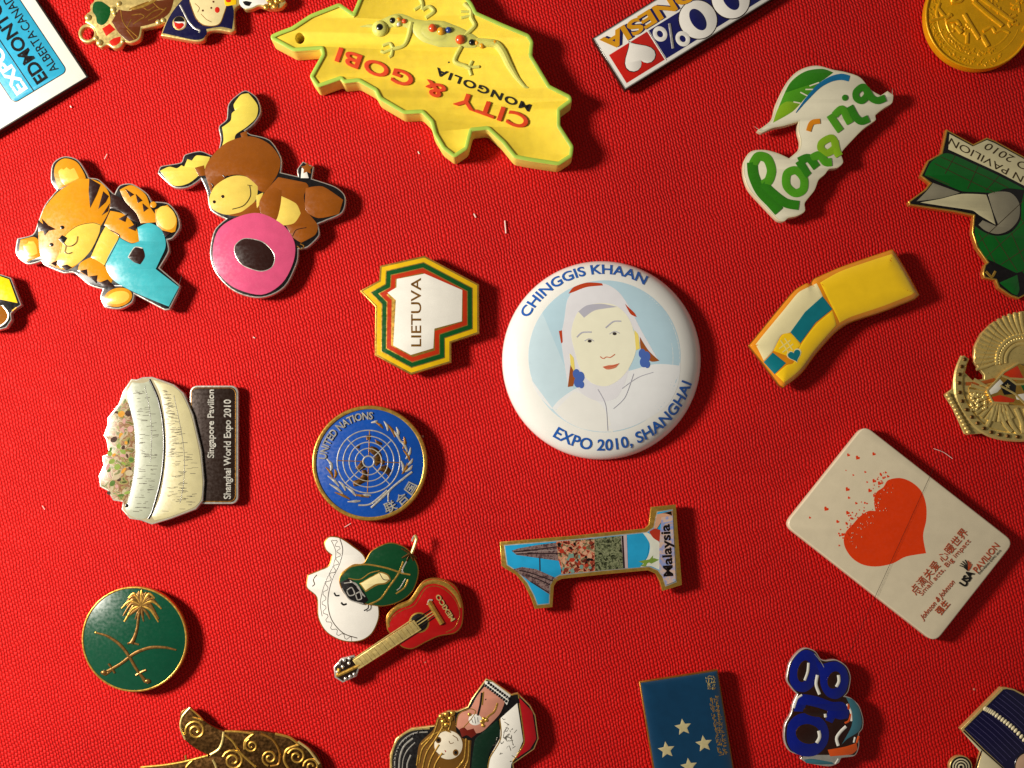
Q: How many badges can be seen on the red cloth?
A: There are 25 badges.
